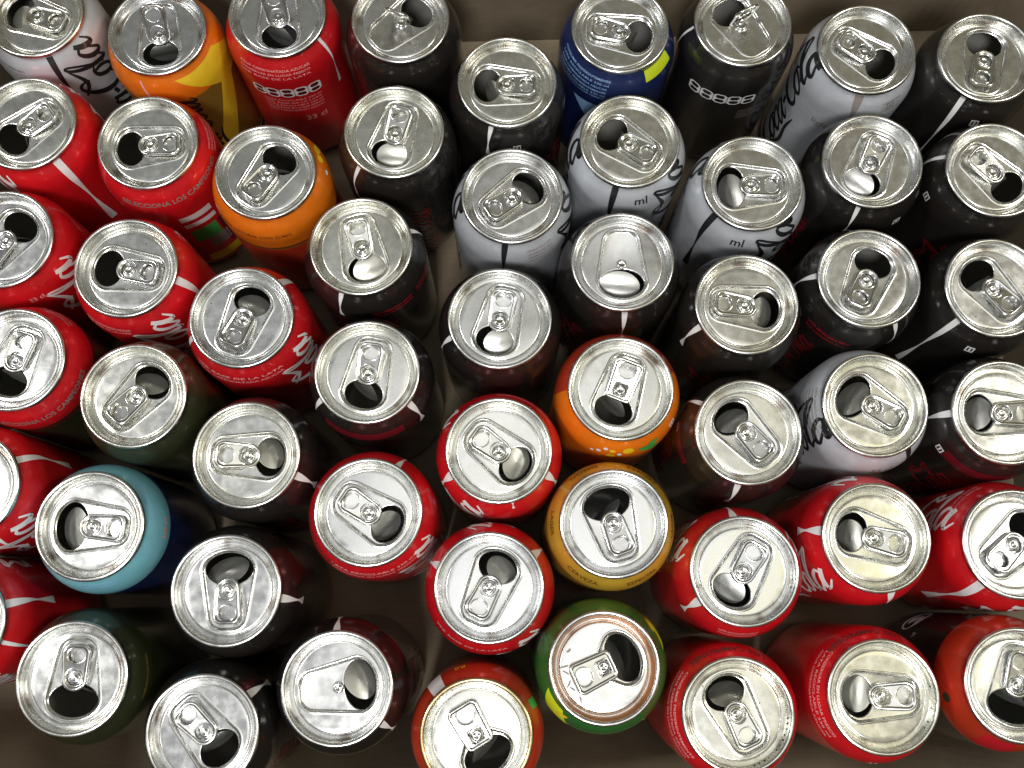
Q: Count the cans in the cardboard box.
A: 54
